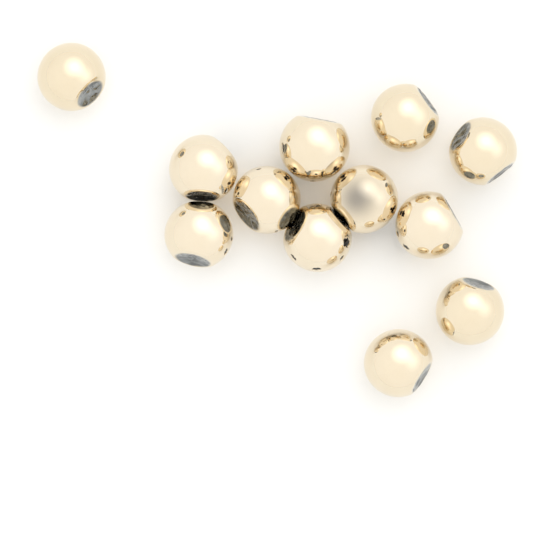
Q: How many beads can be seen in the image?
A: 12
